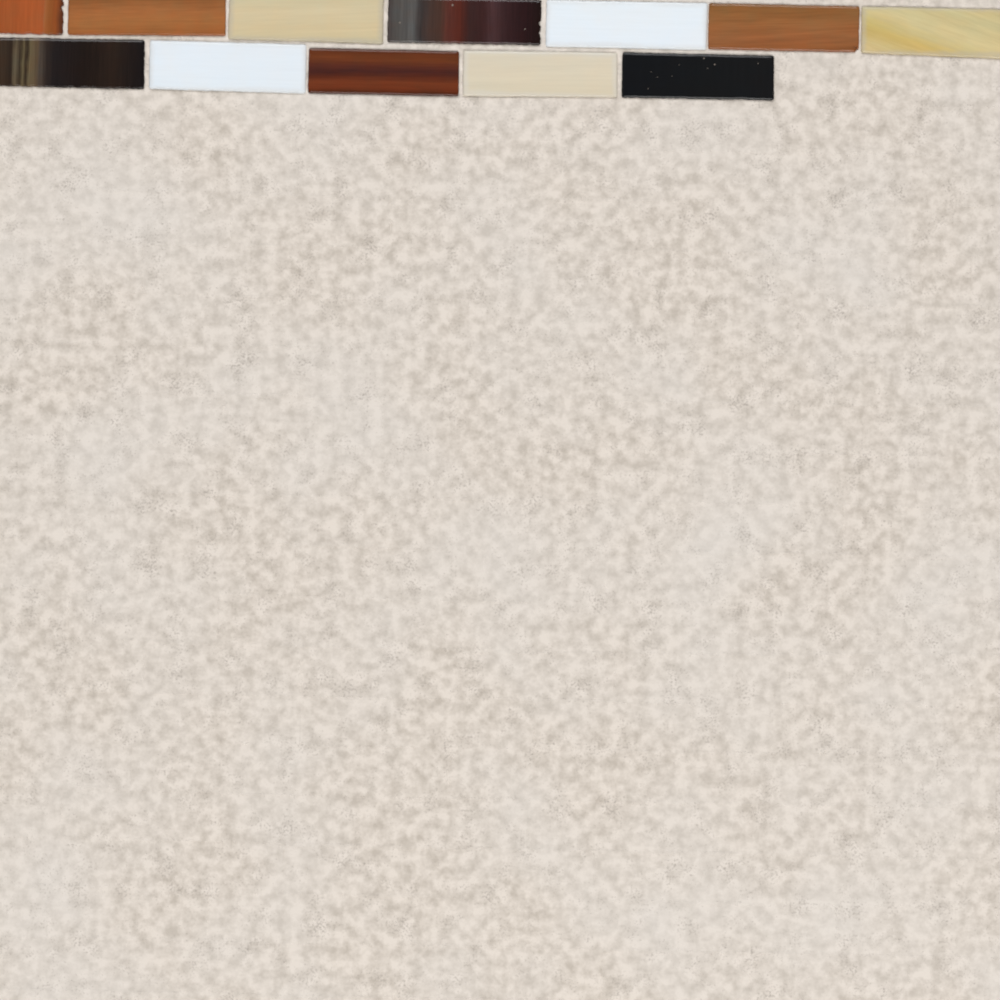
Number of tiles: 12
